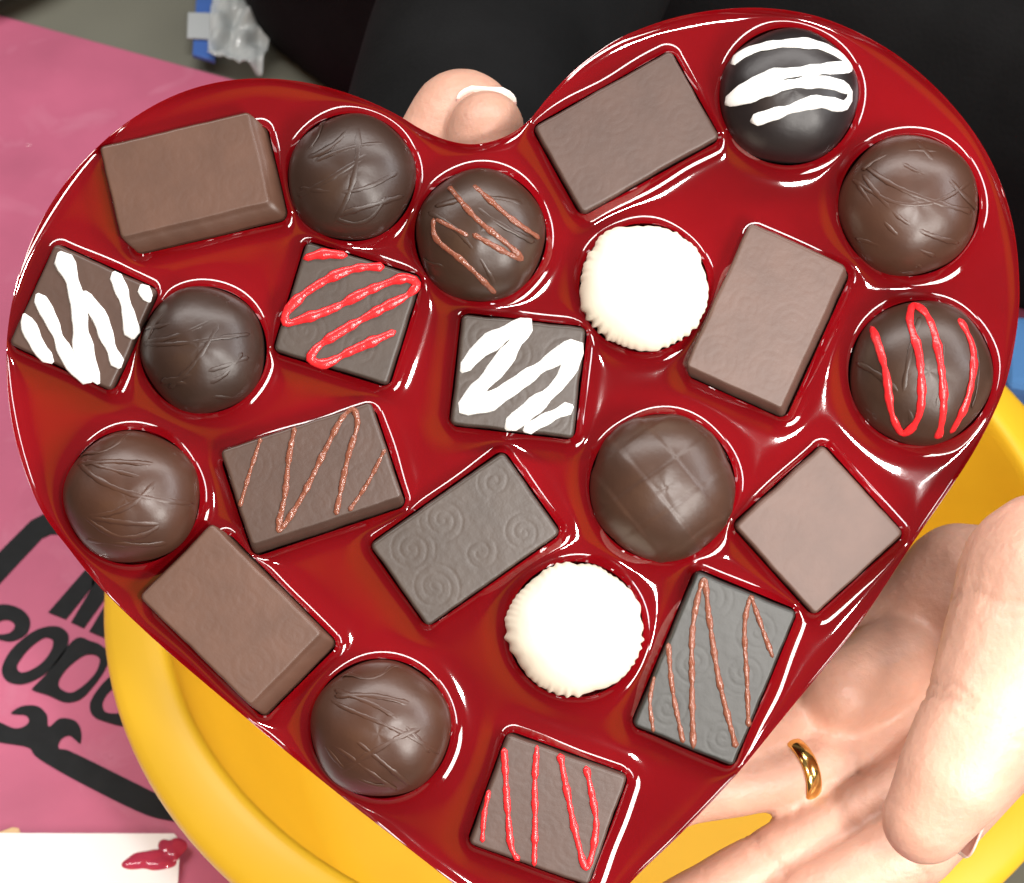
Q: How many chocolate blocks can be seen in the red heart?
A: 12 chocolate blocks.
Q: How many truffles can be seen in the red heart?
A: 11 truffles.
